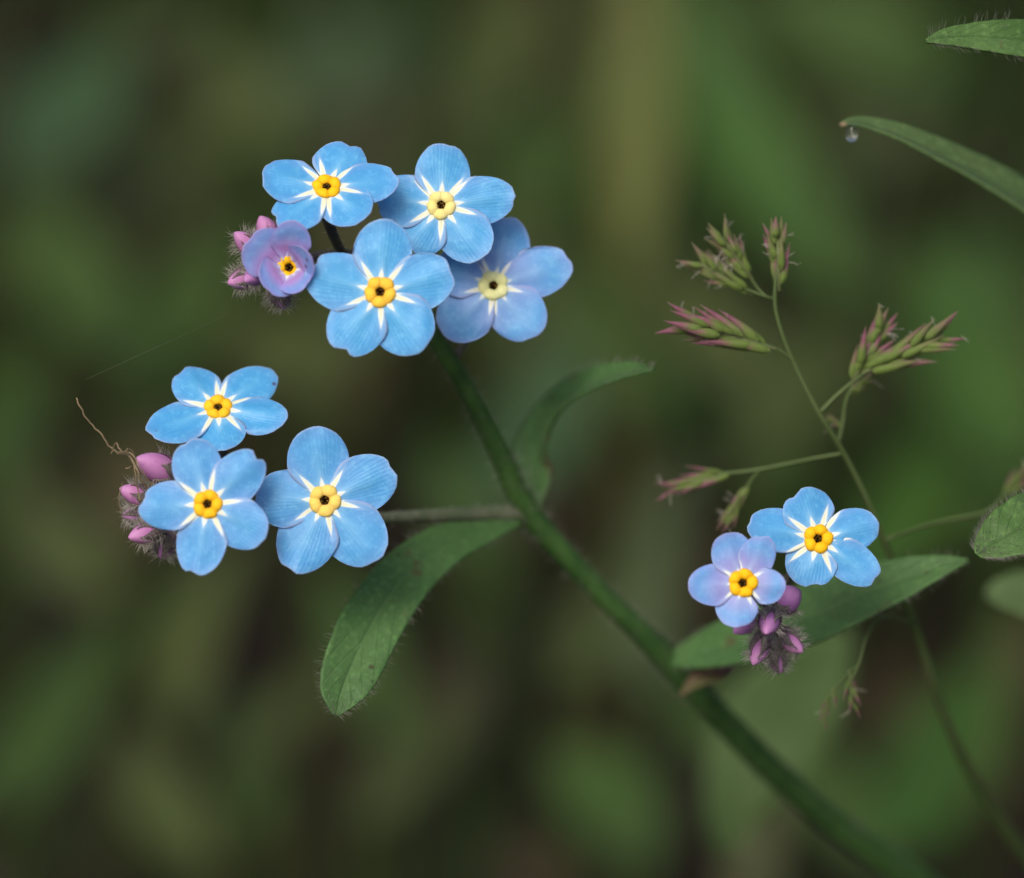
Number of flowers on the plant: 10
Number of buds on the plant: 16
